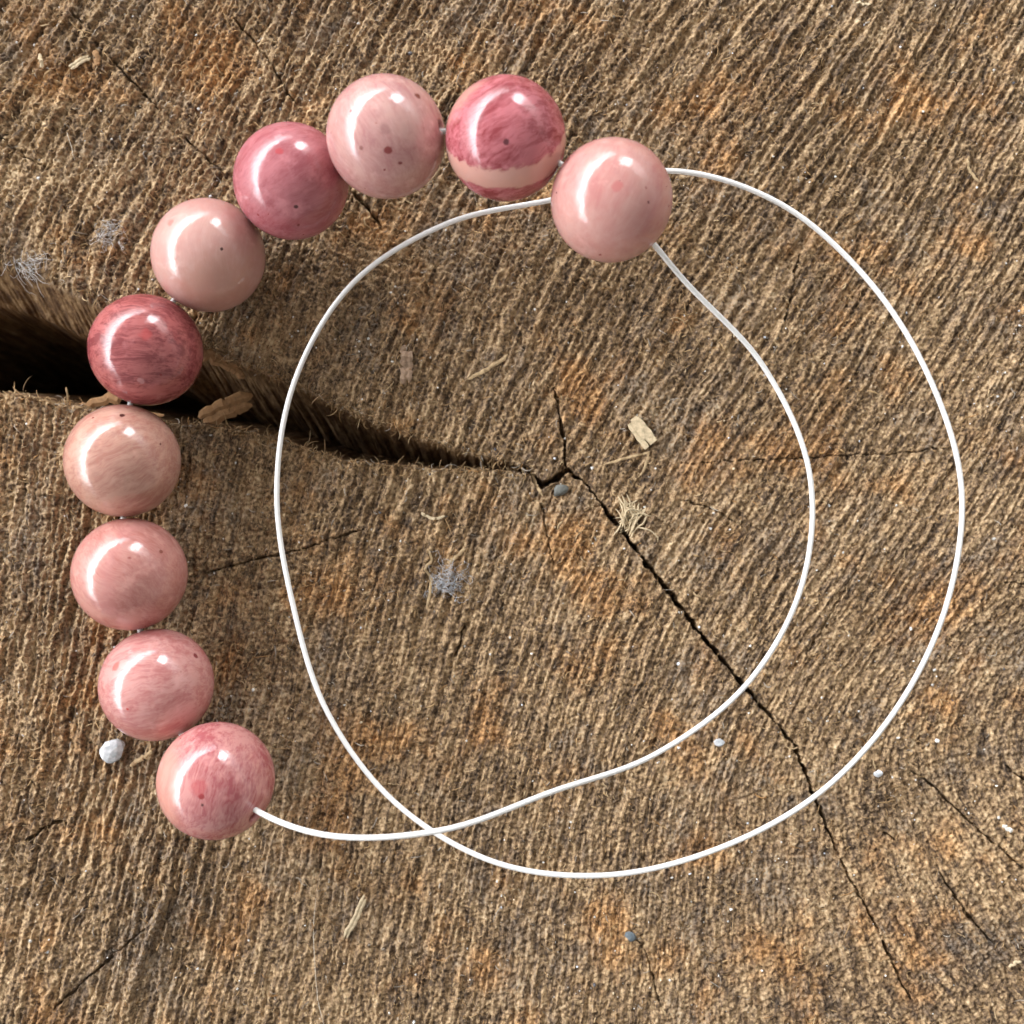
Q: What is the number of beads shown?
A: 10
